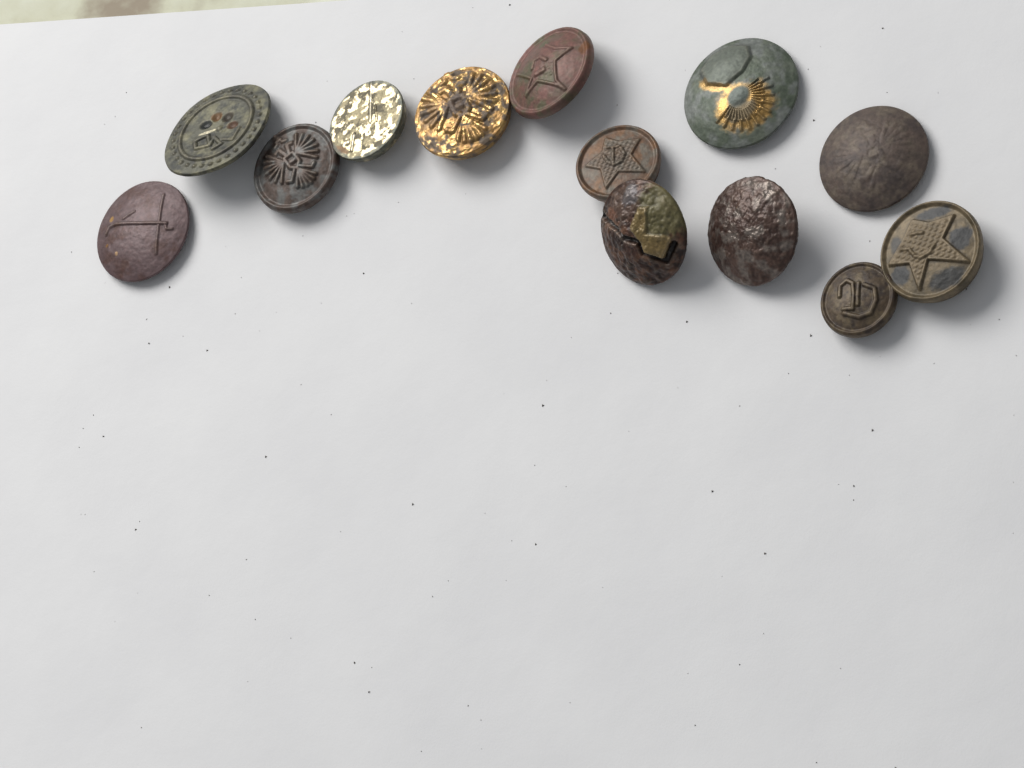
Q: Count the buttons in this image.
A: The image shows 13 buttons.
